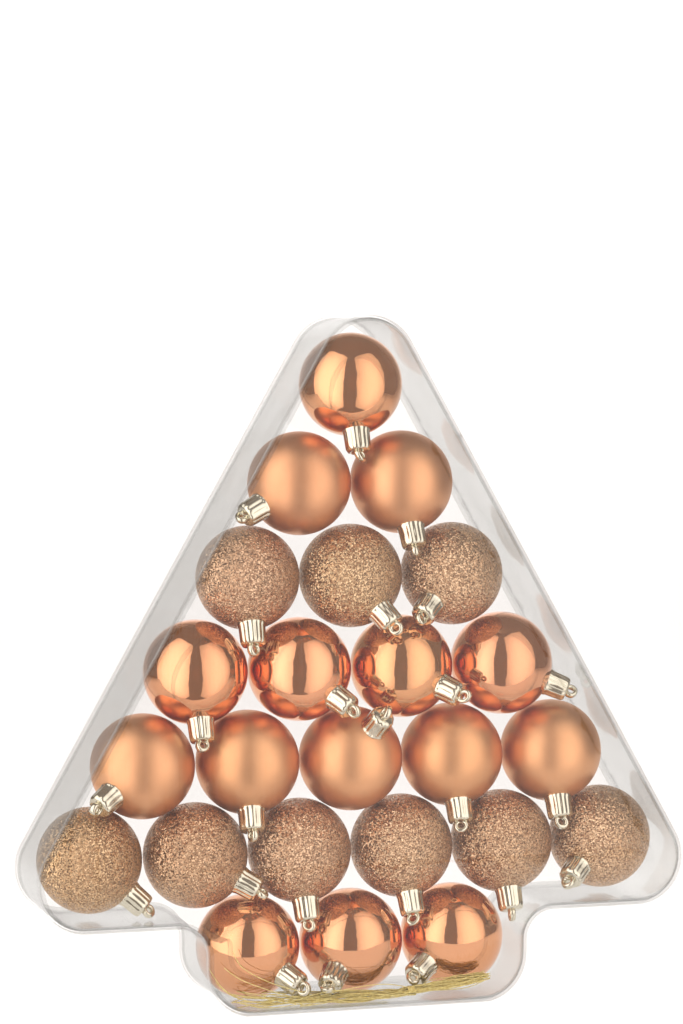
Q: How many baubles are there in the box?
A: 24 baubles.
